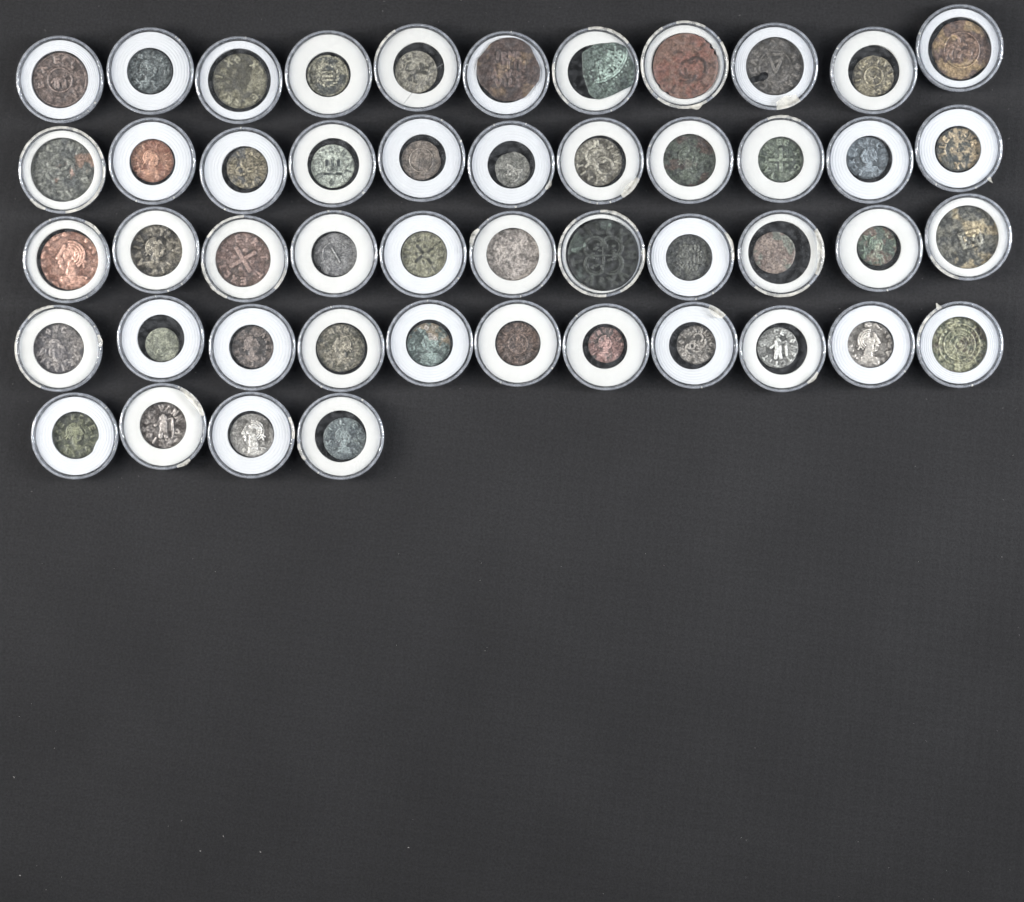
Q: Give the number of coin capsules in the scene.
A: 48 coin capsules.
